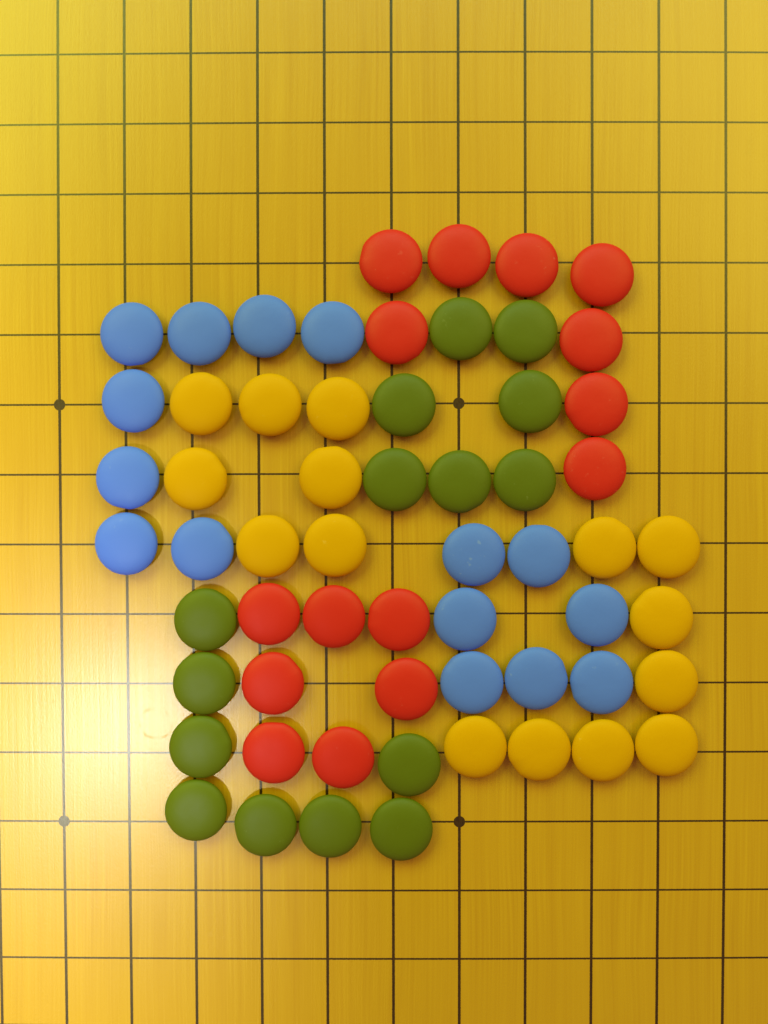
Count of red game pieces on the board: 15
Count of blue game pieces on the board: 15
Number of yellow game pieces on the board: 15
